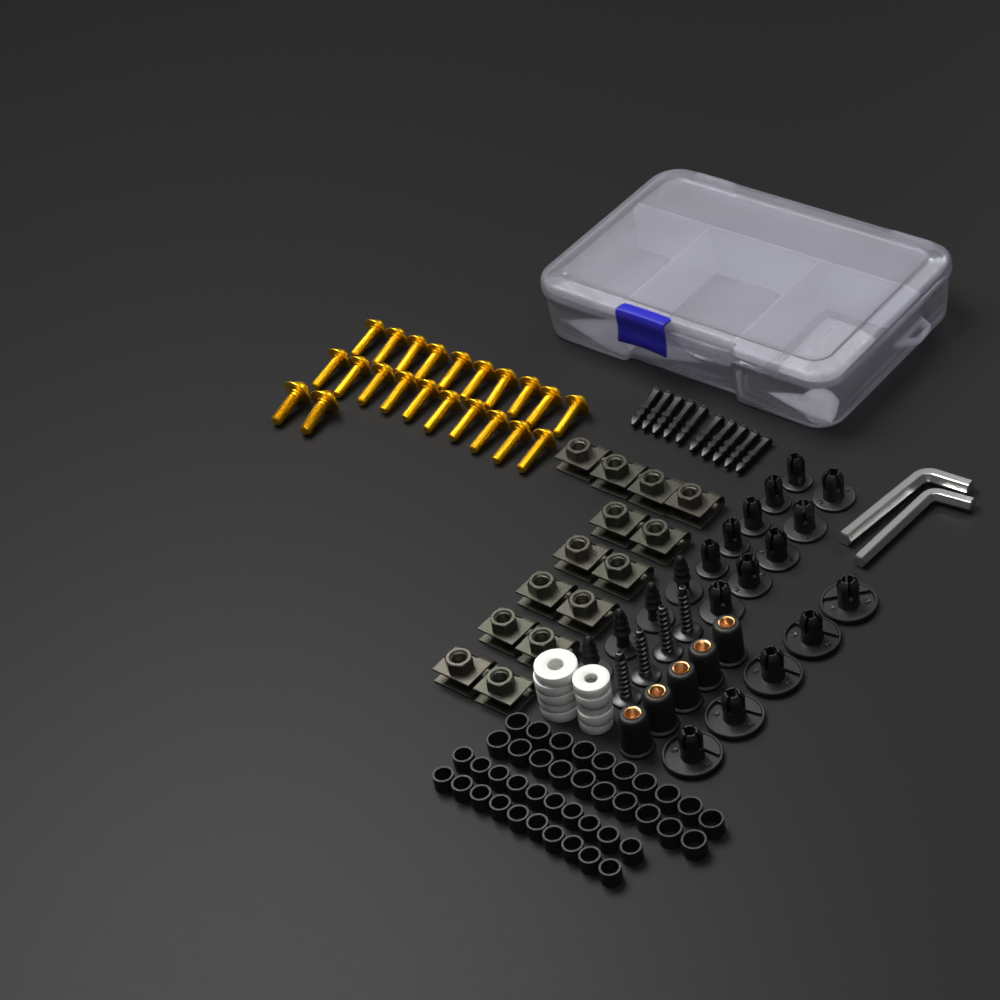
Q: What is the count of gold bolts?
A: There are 22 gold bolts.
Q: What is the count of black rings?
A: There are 40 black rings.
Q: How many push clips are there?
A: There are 15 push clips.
